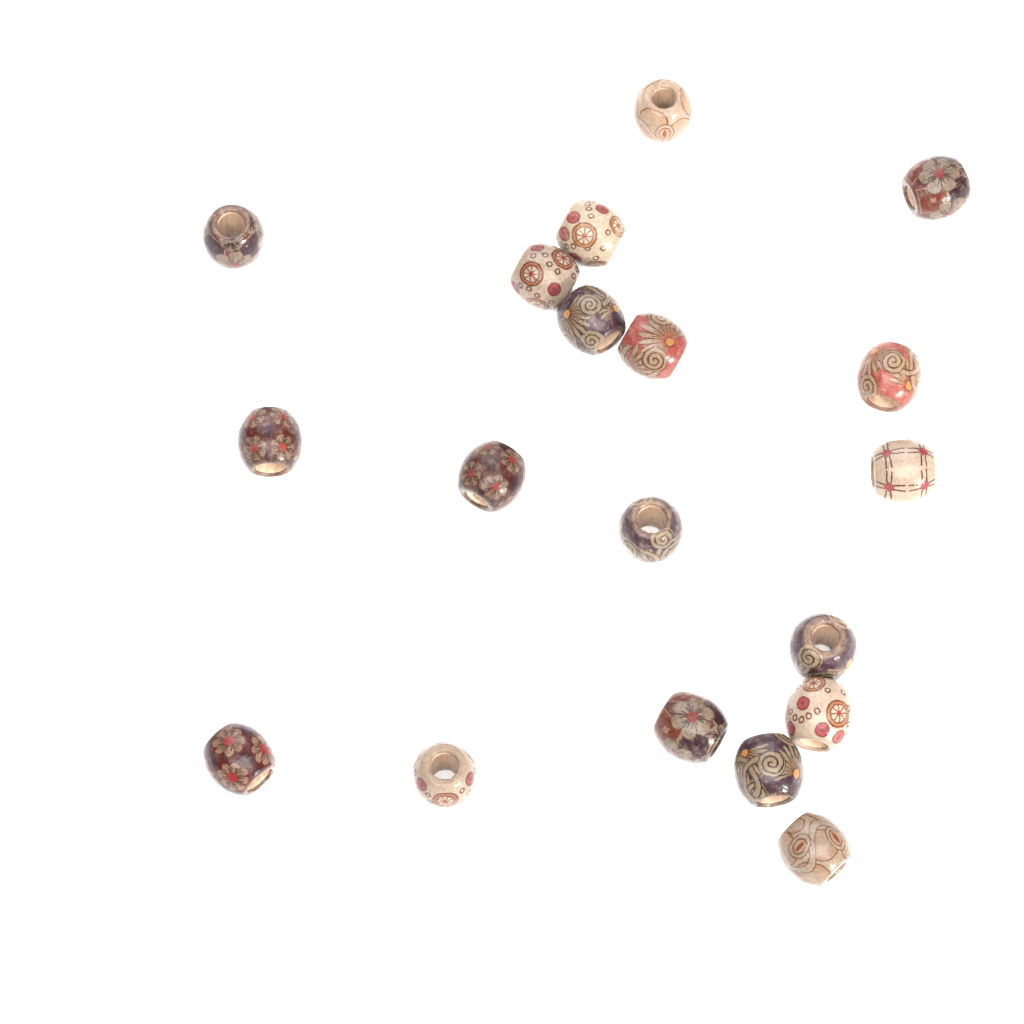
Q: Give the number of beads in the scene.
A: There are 19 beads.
